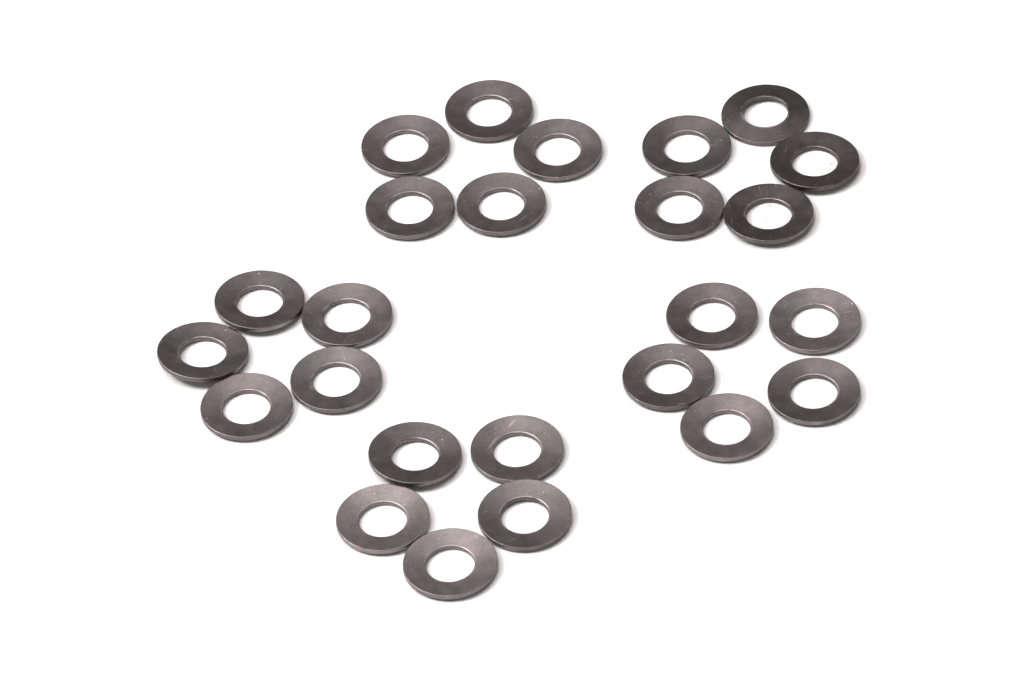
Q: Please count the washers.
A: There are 25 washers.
